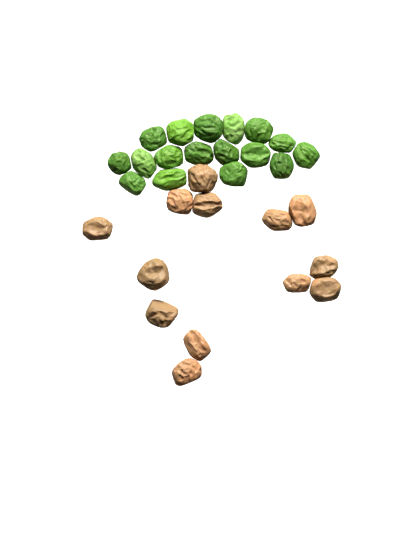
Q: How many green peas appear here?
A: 17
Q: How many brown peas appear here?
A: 13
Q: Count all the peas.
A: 30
